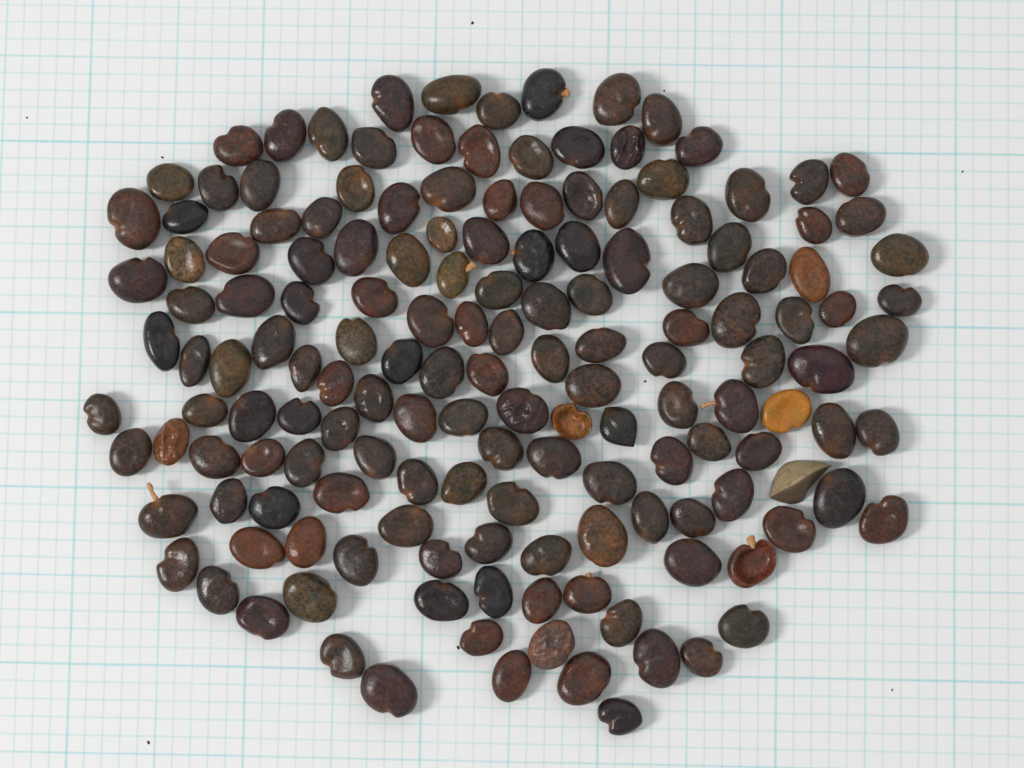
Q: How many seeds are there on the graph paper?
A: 156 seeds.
